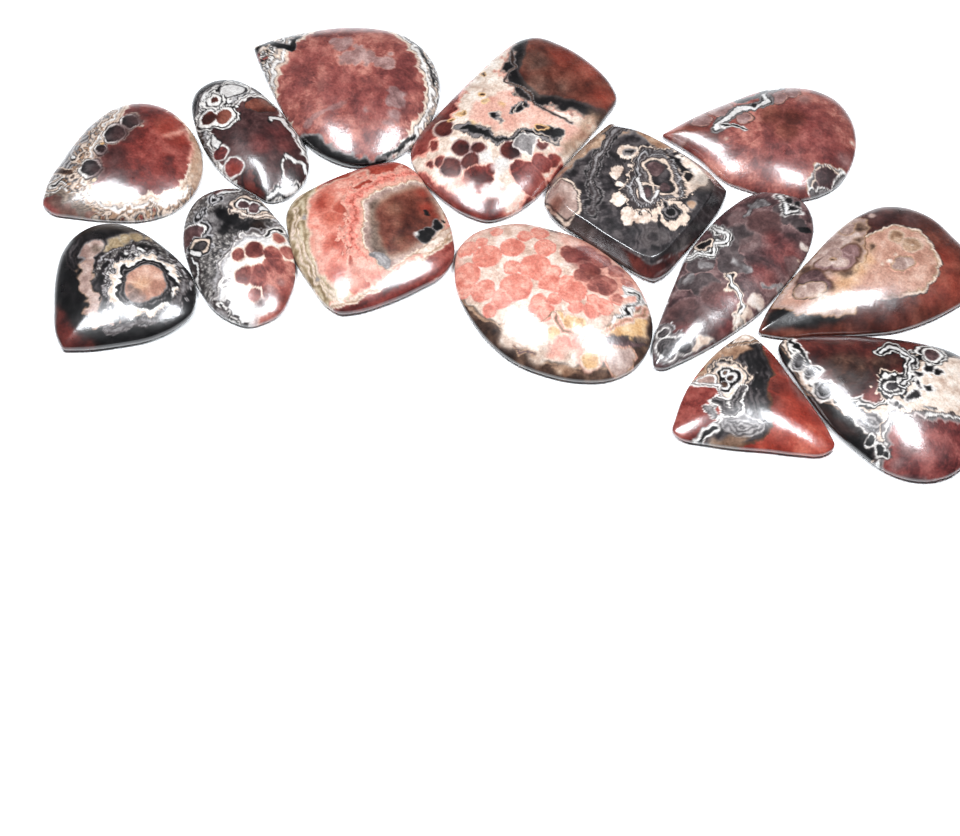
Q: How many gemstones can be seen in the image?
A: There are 14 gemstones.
